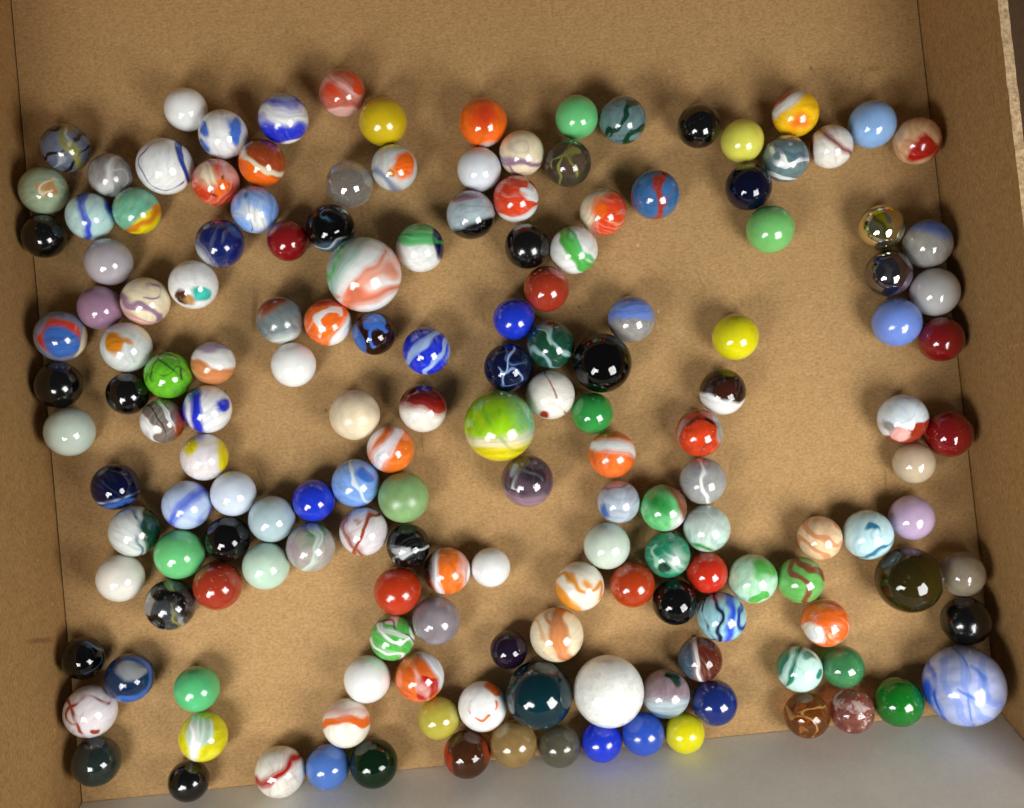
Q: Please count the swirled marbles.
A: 96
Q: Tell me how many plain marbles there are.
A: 68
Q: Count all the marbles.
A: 164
